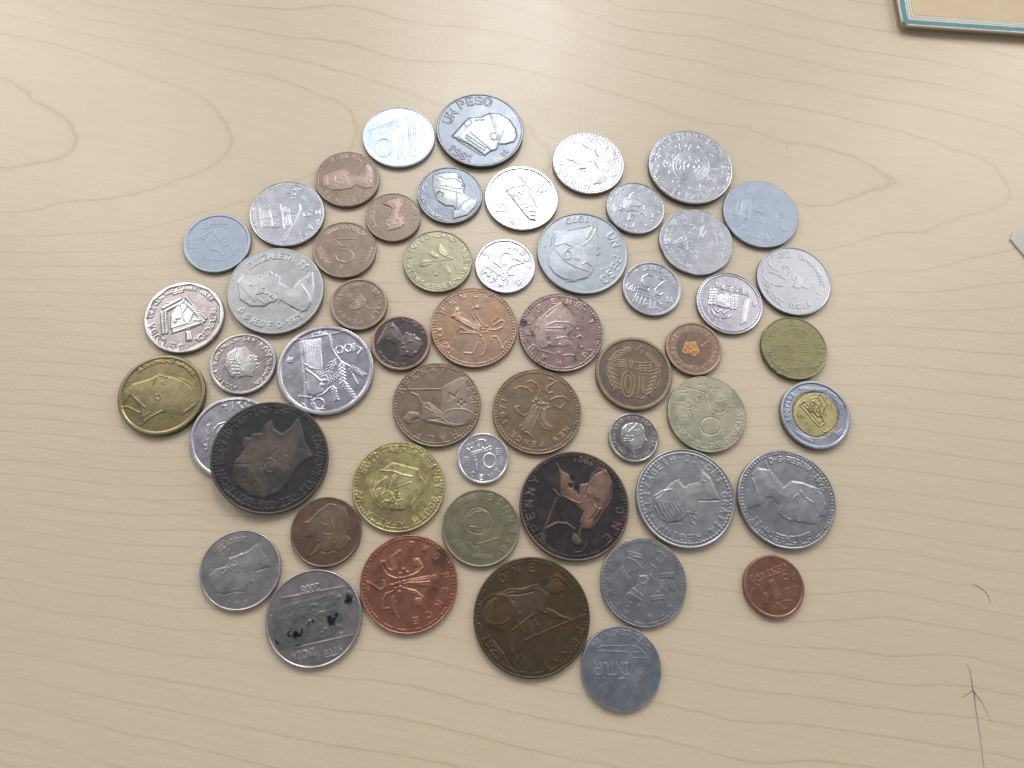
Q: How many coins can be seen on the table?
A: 53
